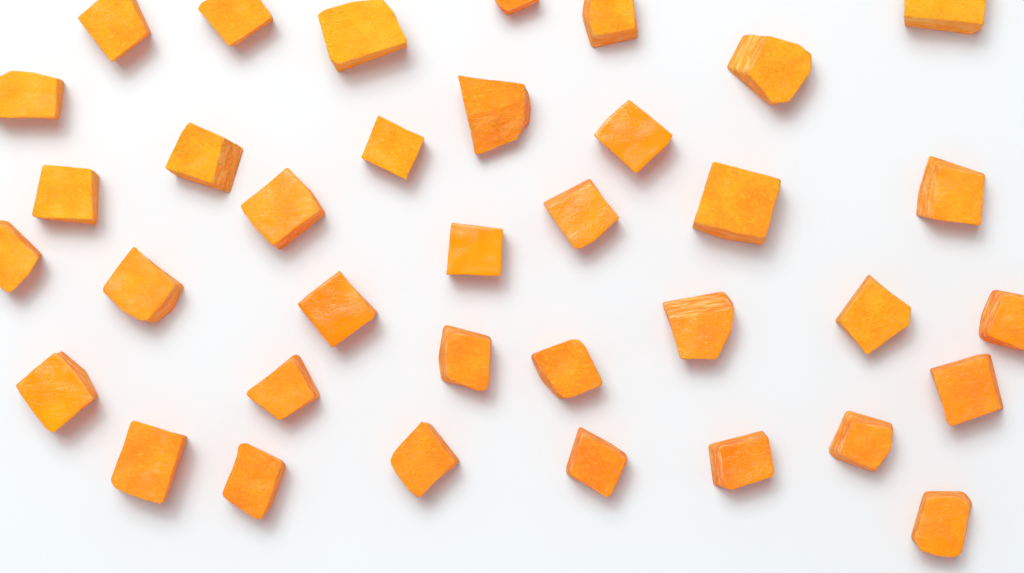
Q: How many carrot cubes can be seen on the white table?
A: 36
